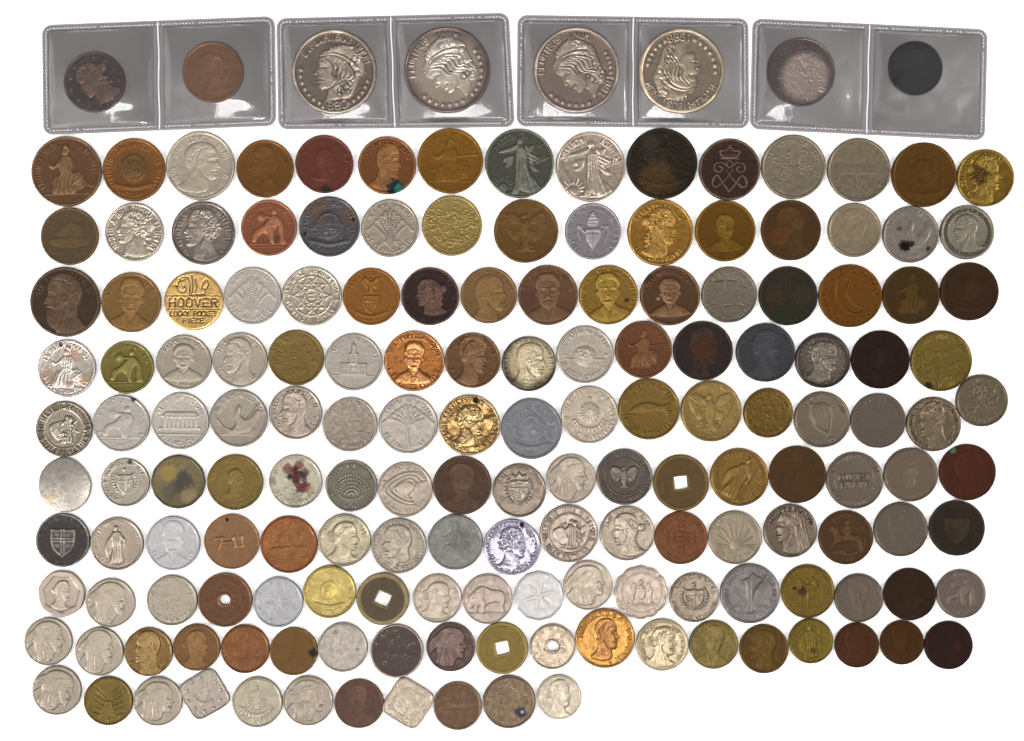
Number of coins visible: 169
